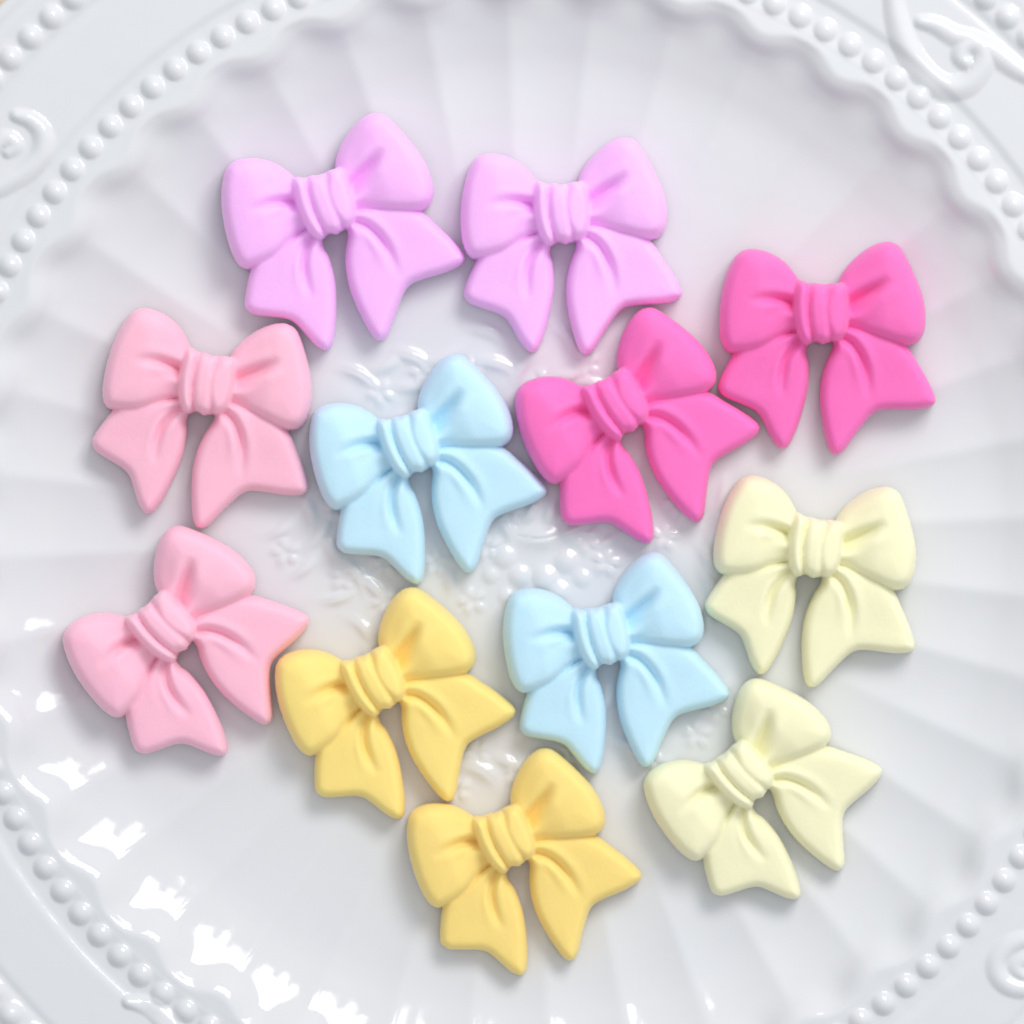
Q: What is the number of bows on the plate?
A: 12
